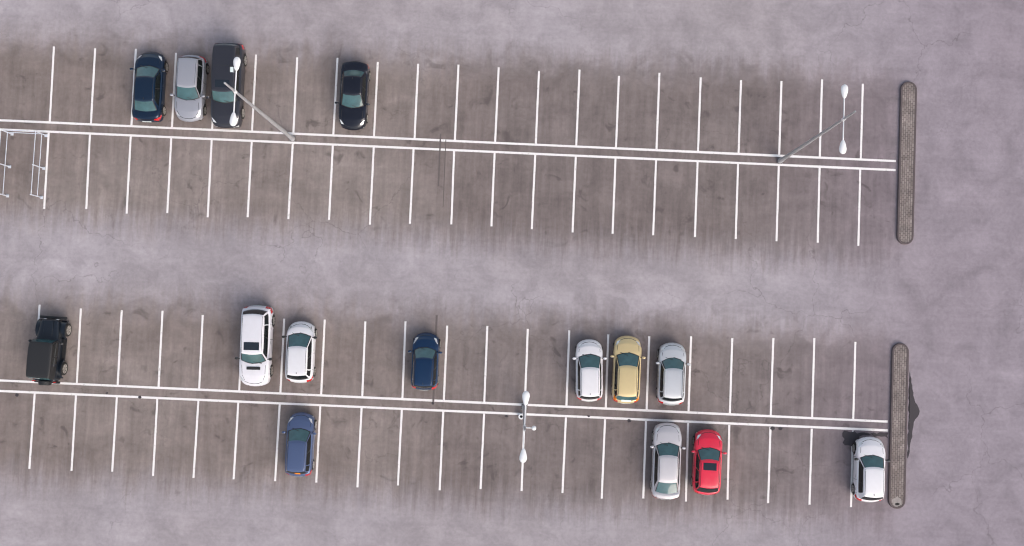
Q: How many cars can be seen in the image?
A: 15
